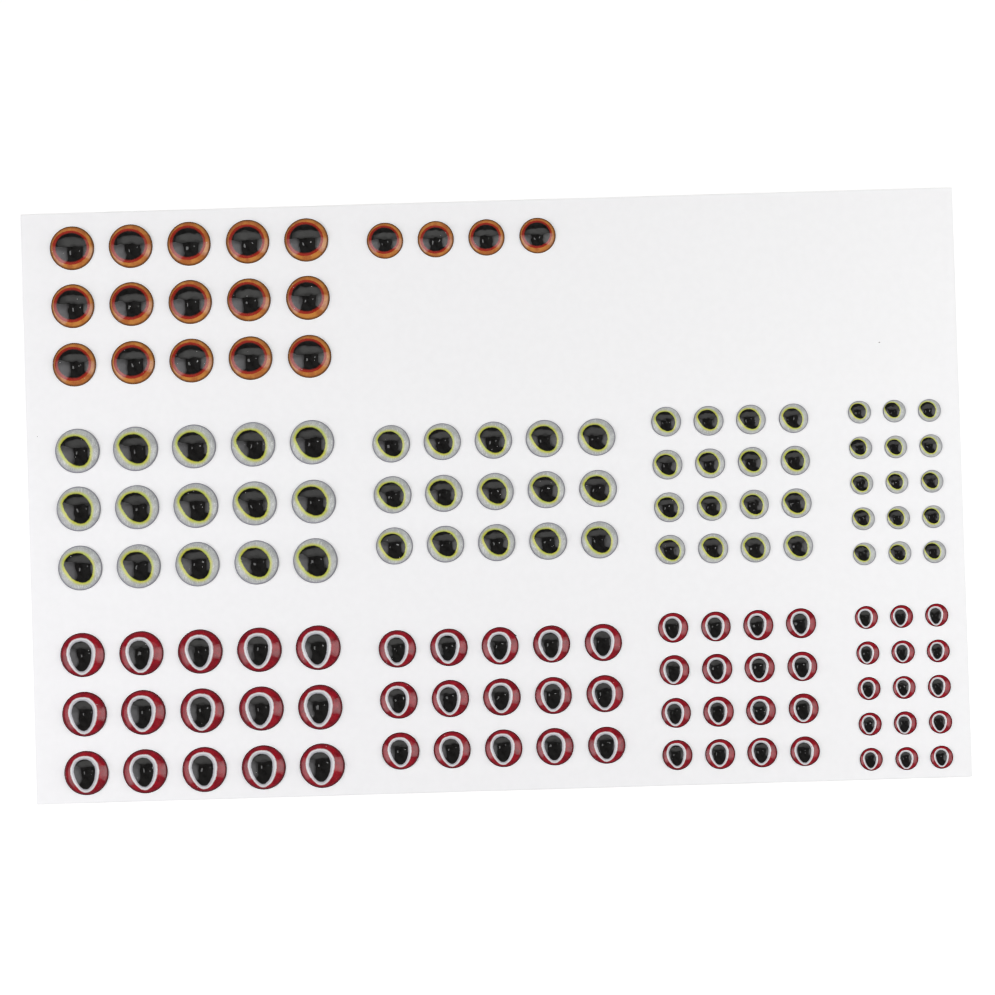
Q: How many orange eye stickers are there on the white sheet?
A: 19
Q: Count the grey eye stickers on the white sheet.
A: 61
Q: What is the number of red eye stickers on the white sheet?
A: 61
